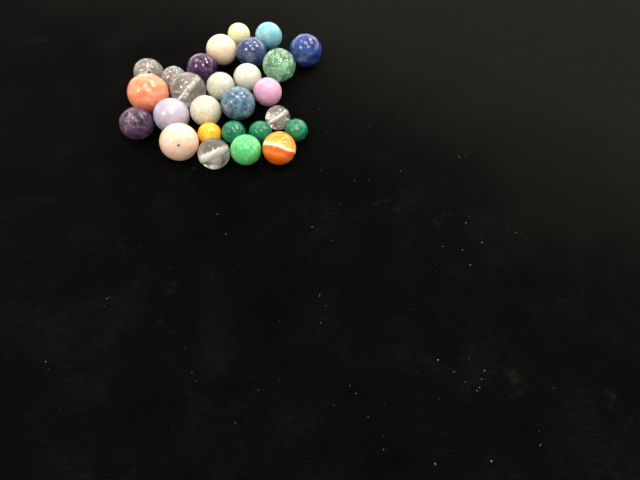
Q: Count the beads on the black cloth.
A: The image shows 27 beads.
